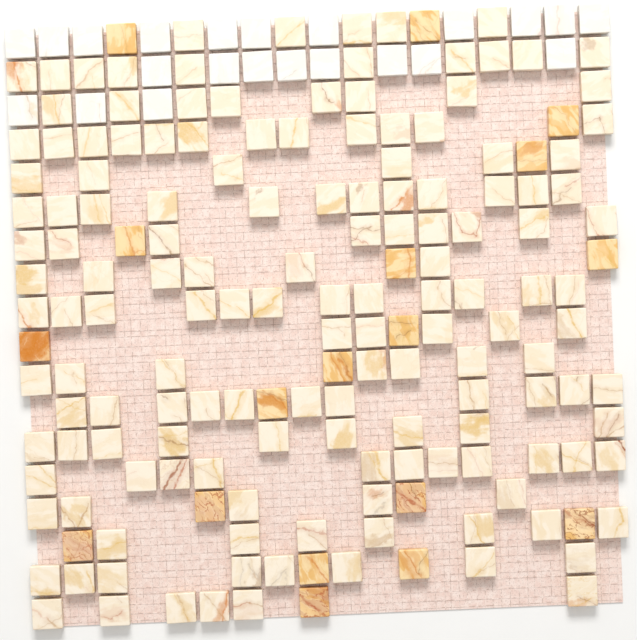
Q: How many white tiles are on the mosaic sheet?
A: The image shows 22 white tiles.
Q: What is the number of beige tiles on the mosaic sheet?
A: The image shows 149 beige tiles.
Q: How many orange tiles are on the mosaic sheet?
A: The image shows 18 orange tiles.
